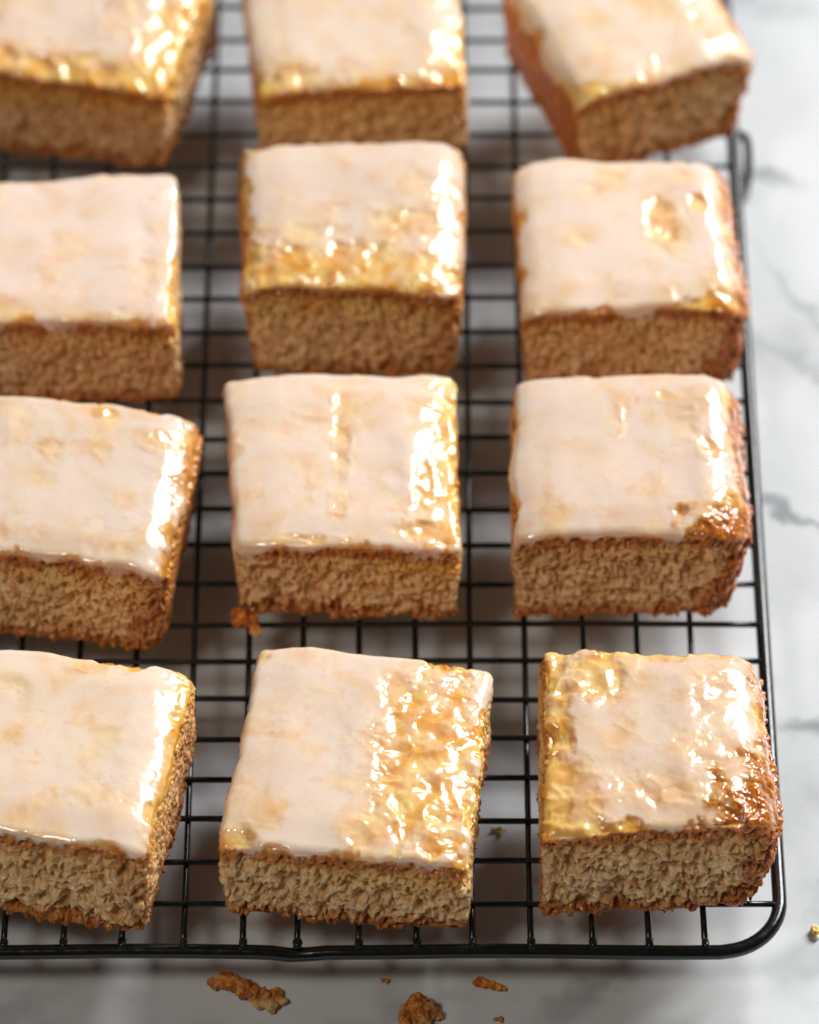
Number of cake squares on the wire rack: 12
